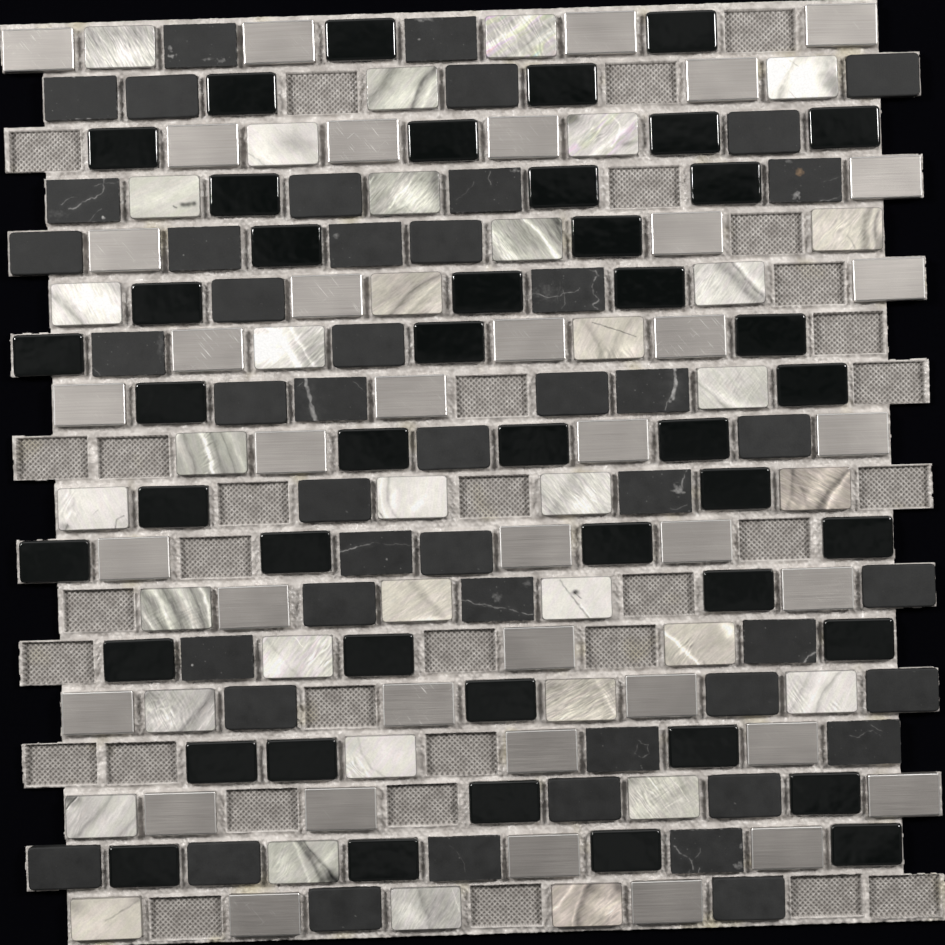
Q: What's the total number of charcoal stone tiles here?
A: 47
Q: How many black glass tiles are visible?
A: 44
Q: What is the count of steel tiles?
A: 39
